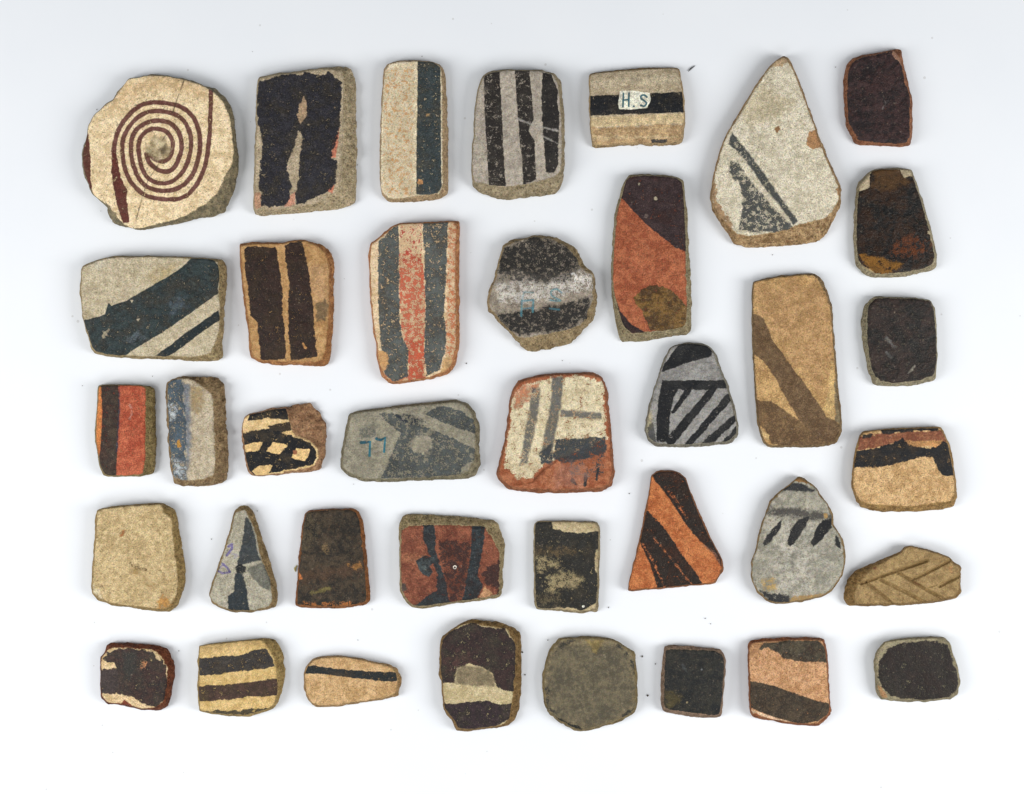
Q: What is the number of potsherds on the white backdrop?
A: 38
